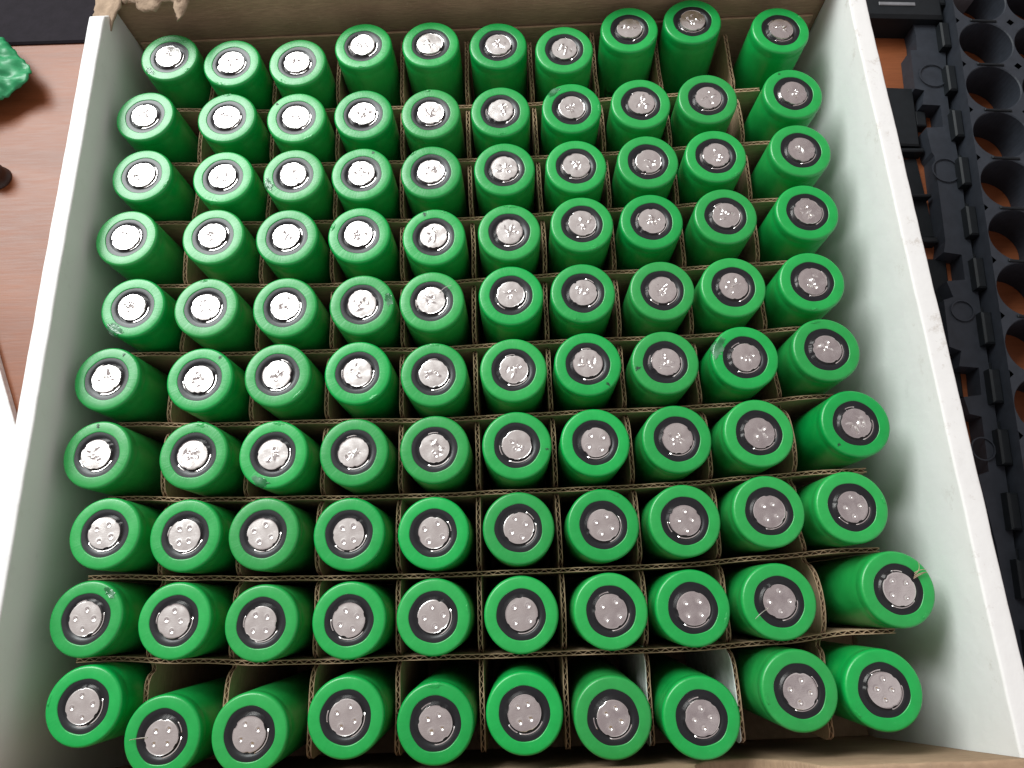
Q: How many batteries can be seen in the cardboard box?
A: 100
